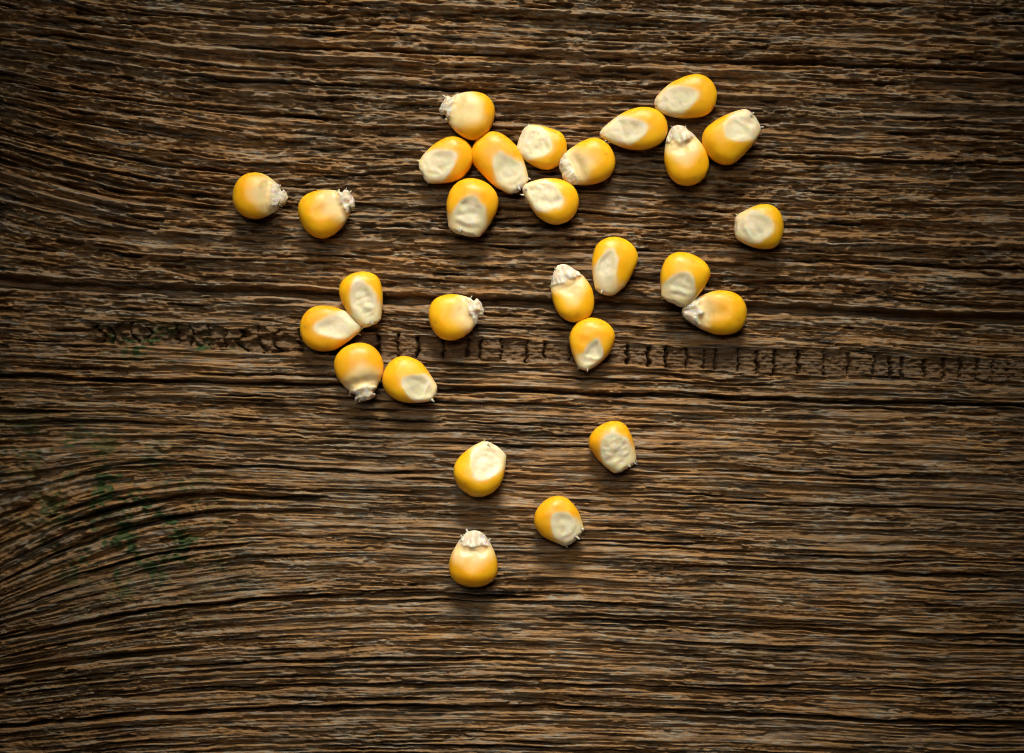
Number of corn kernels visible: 28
